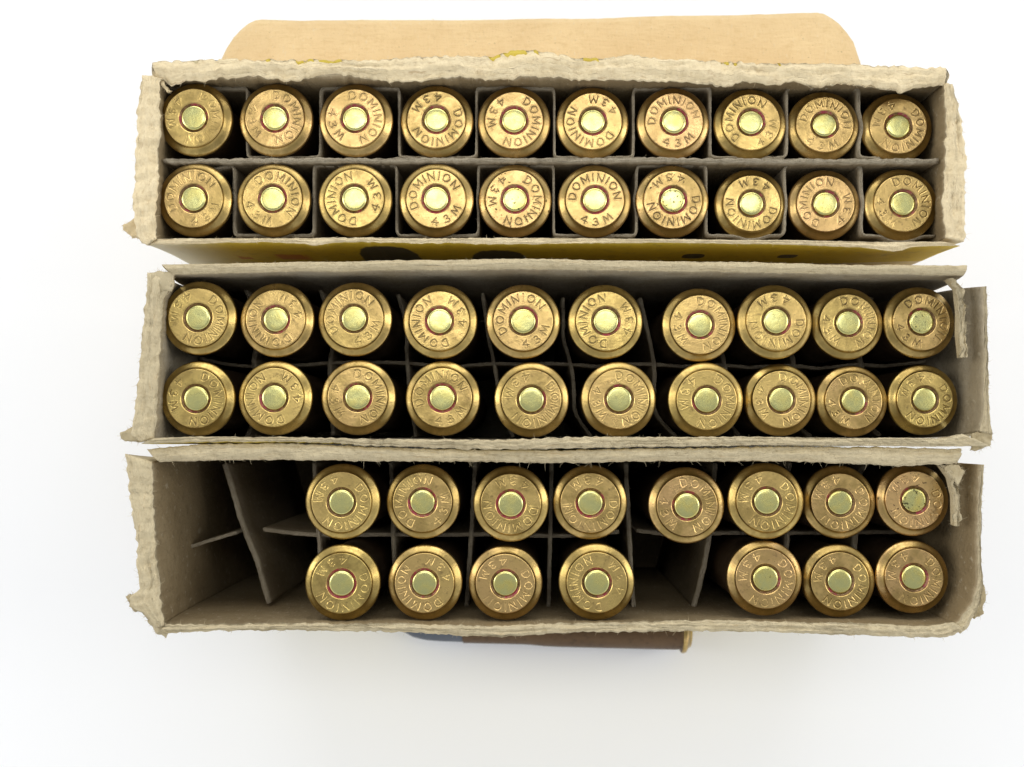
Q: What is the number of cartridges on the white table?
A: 56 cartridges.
